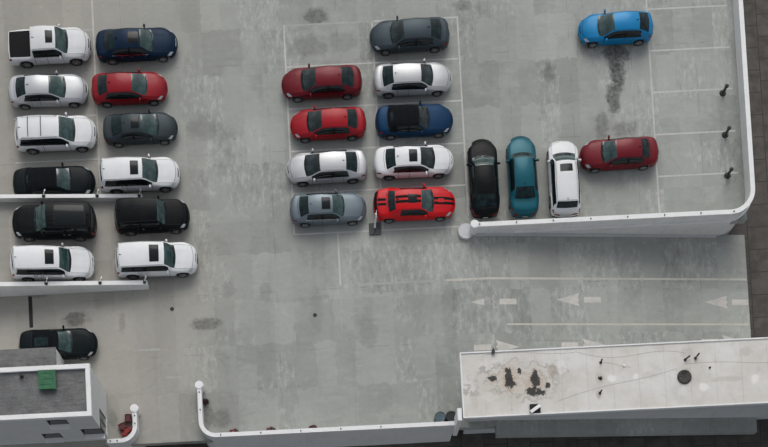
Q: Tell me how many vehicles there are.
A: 27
